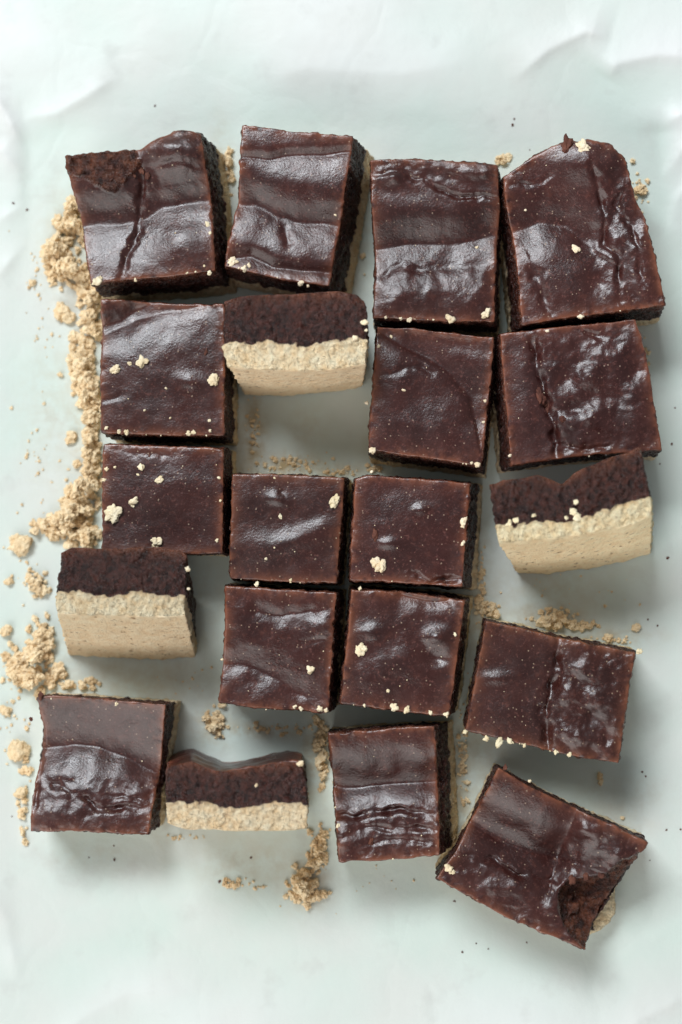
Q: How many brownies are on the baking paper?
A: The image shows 20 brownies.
